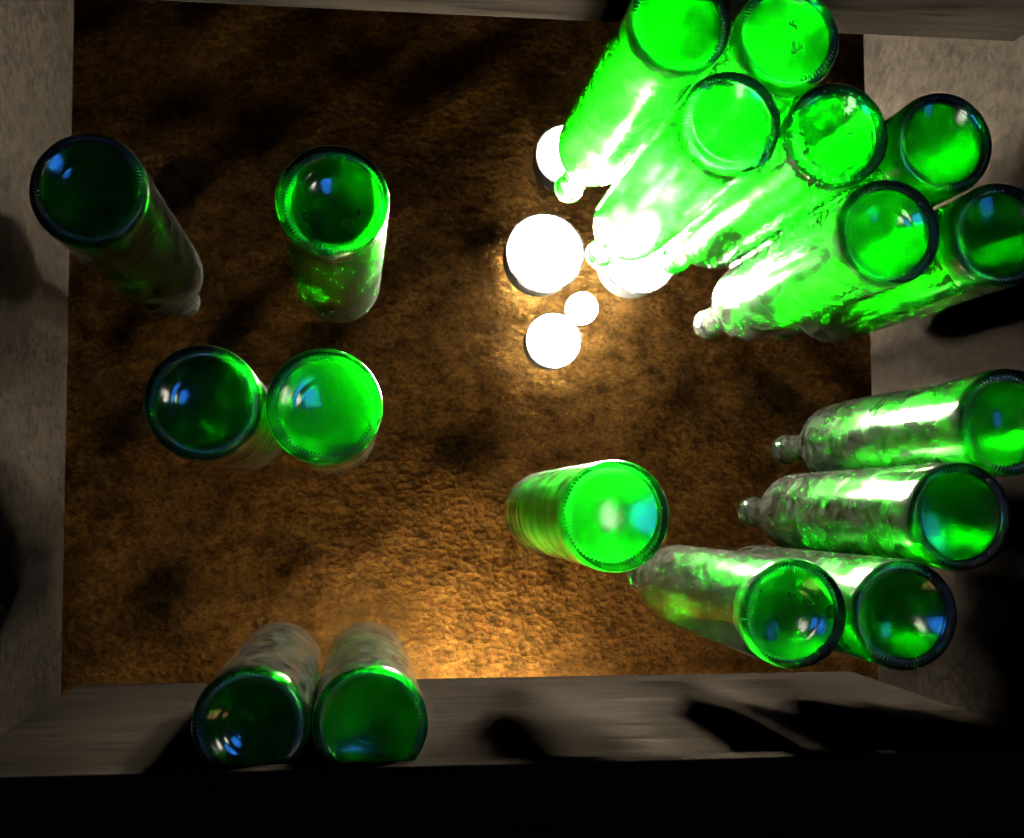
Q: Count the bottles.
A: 18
